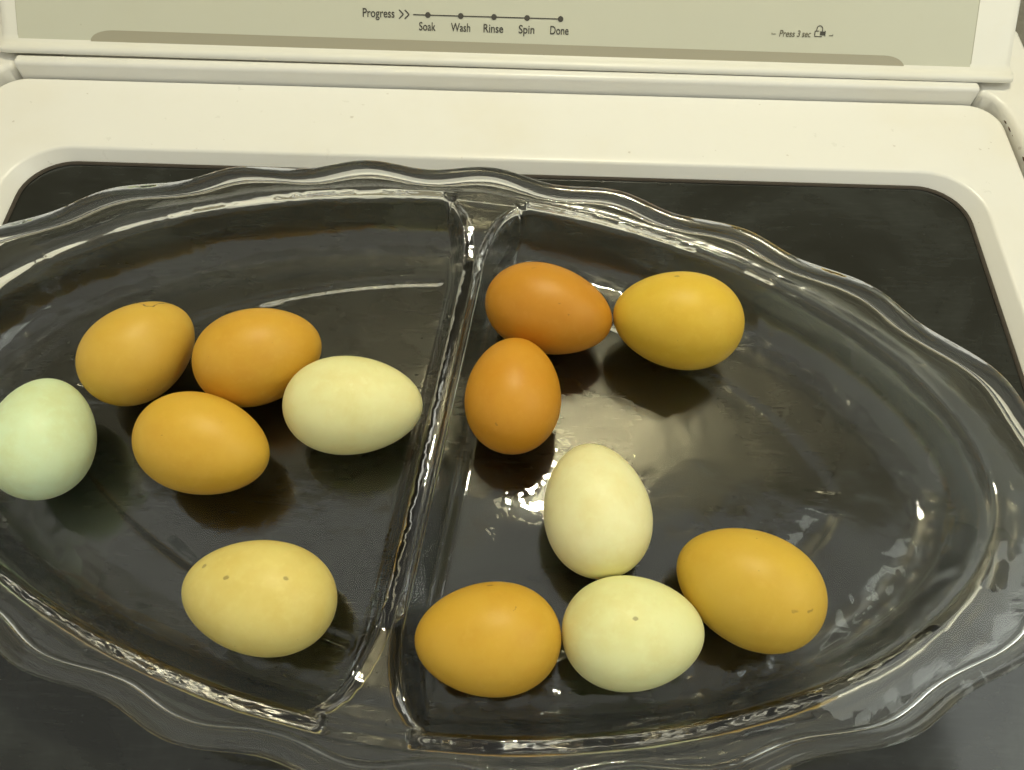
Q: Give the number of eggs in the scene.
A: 13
